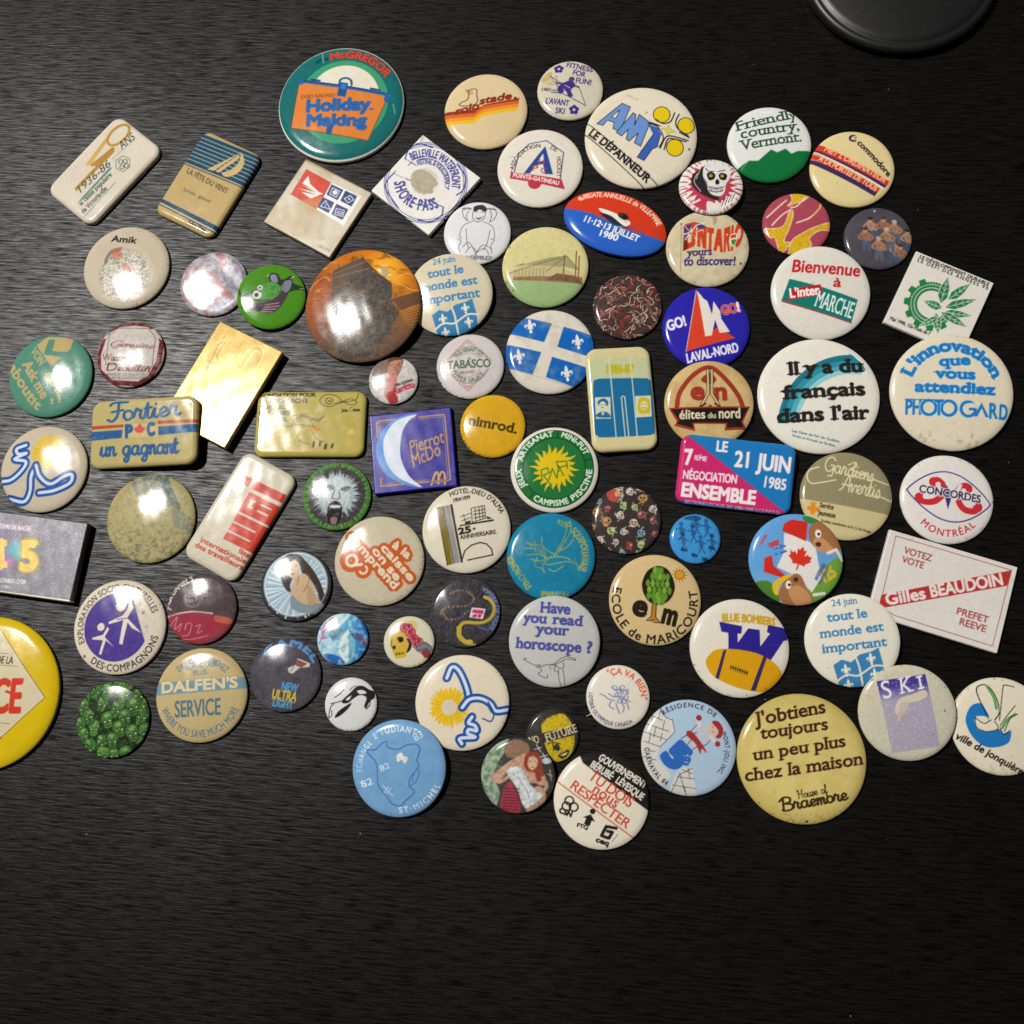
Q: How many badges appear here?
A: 82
